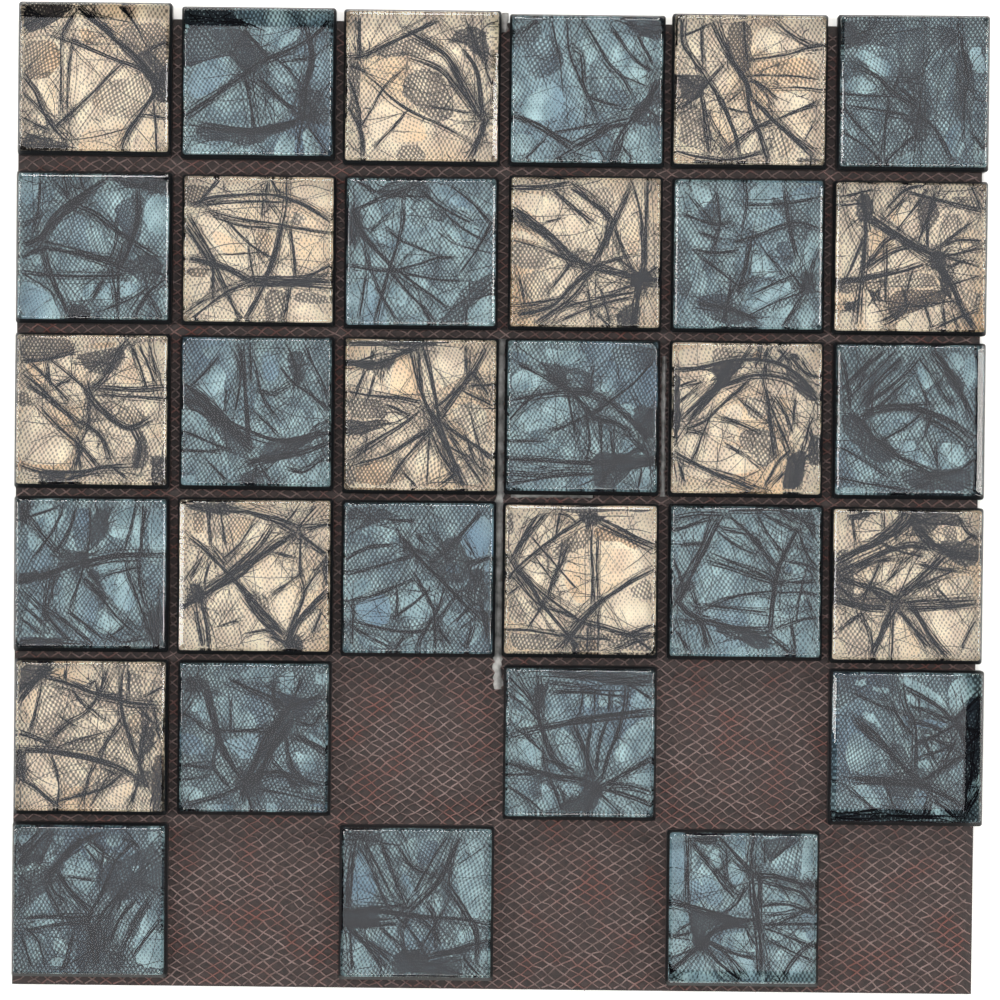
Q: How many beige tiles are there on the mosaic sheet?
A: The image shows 13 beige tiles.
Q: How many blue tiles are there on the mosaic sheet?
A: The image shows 18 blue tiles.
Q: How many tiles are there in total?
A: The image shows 31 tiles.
